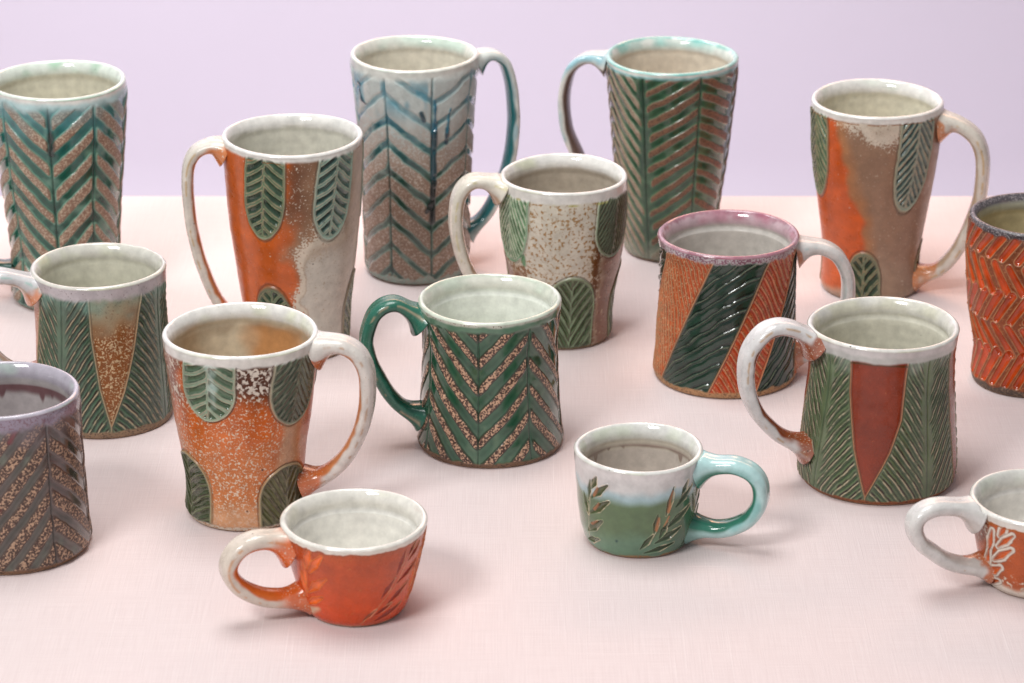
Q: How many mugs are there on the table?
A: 16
